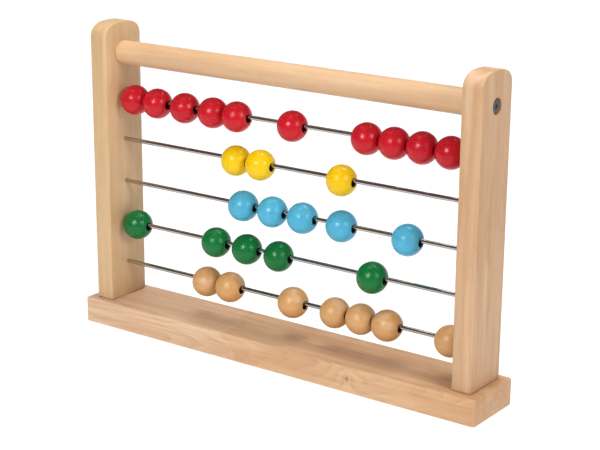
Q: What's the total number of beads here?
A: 30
